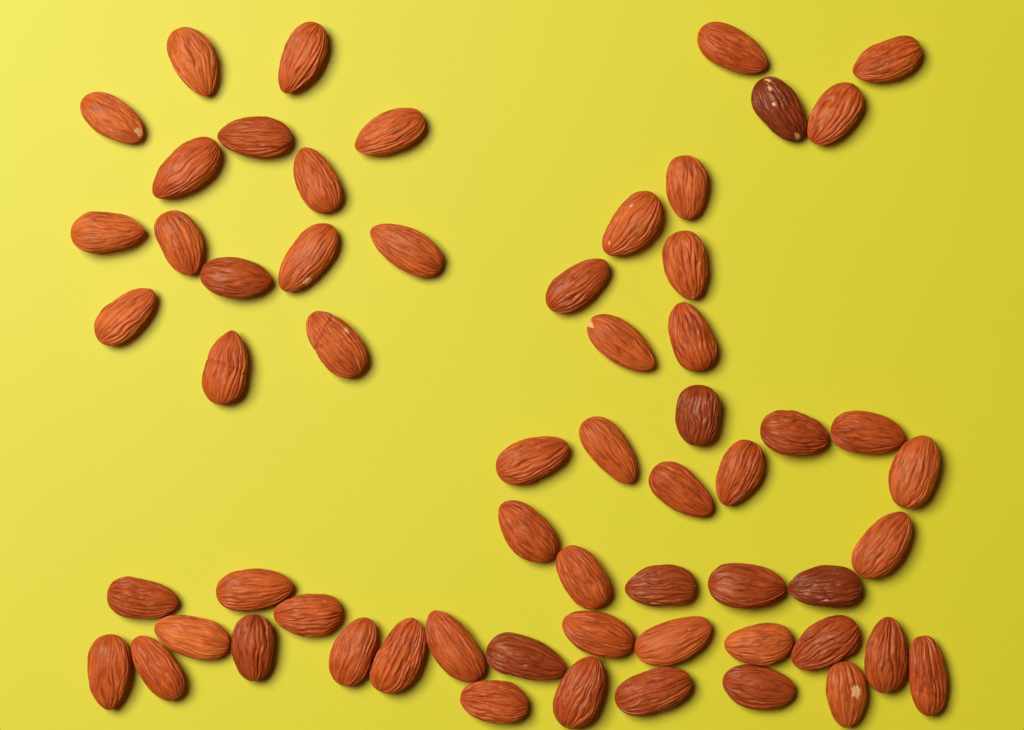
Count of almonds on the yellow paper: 61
